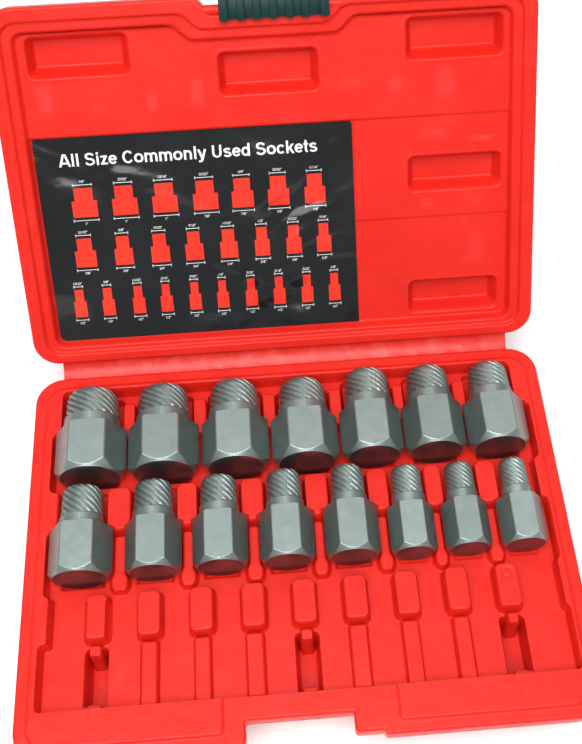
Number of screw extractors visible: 15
